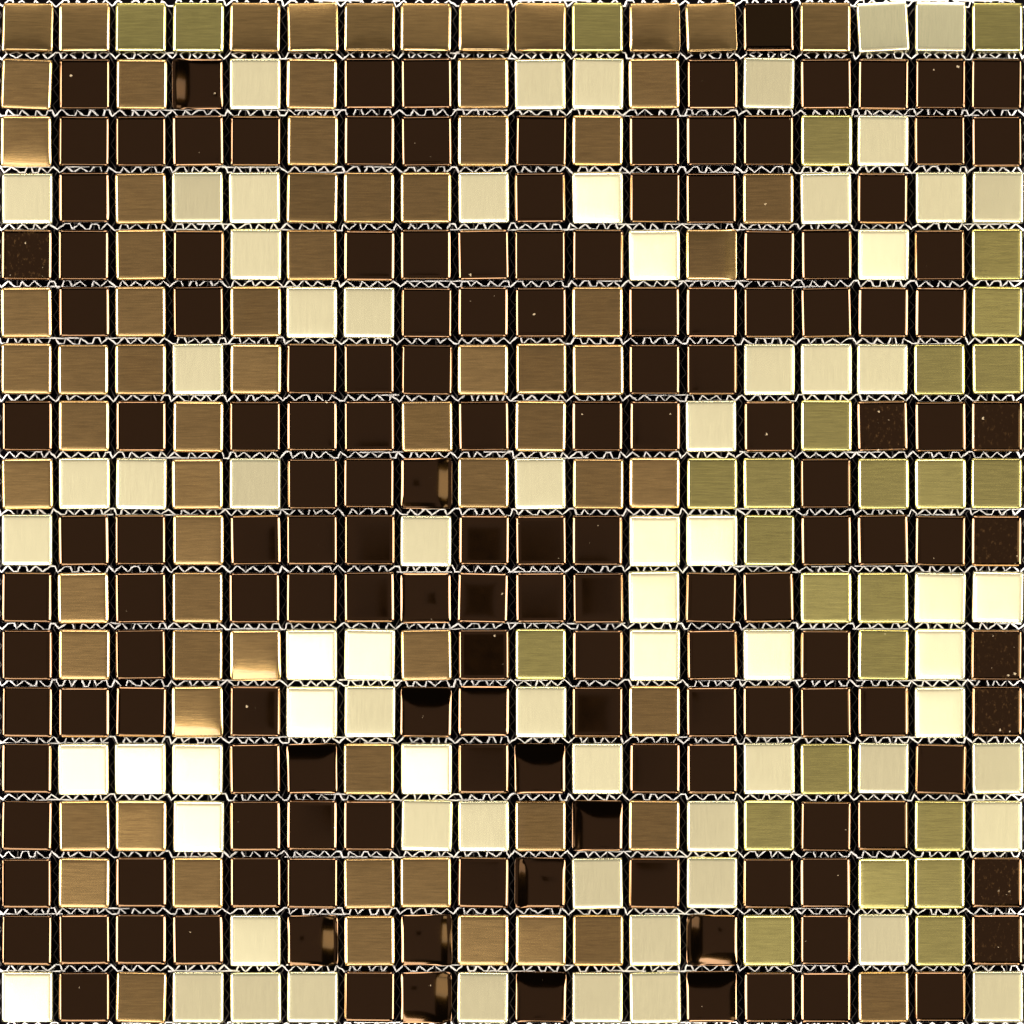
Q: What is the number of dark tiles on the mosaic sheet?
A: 154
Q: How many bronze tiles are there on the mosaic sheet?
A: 72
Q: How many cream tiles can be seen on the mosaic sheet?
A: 71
